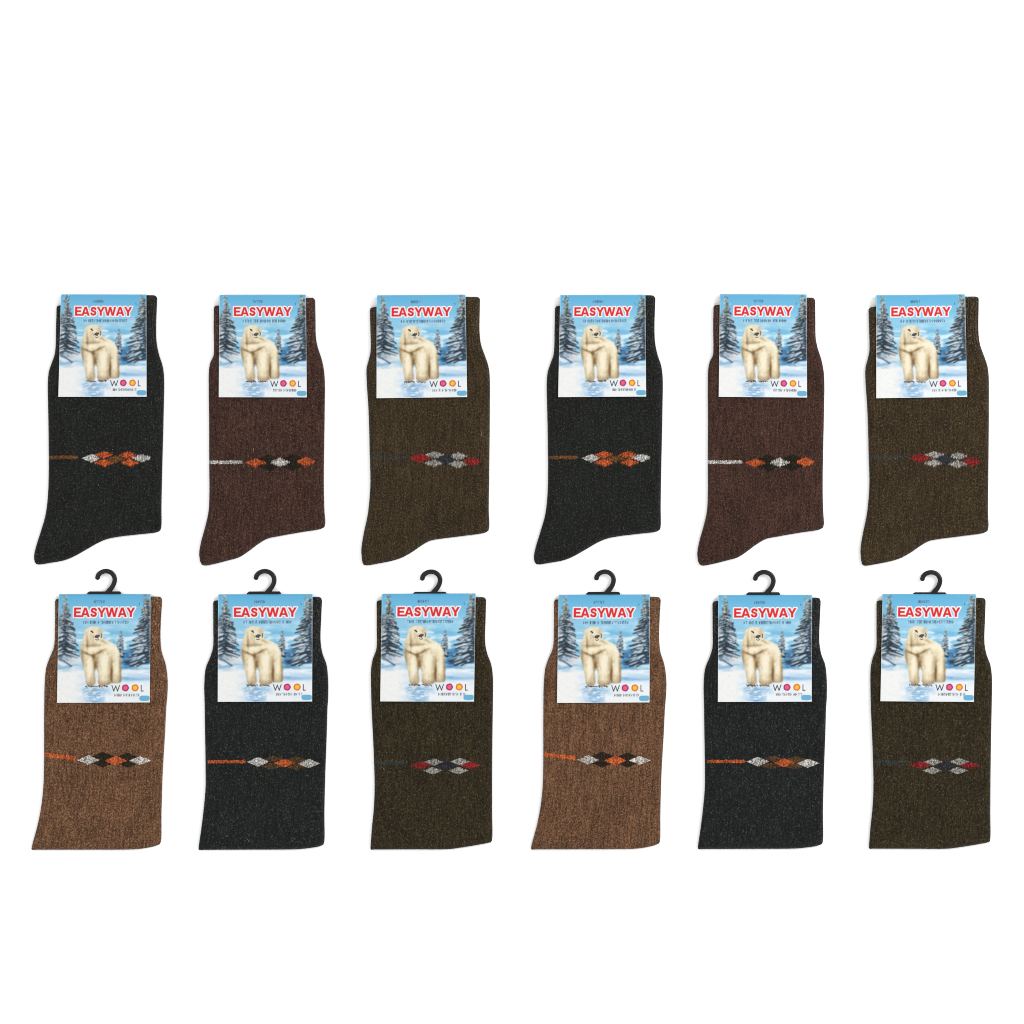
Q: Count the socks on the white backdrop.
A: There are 12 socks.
